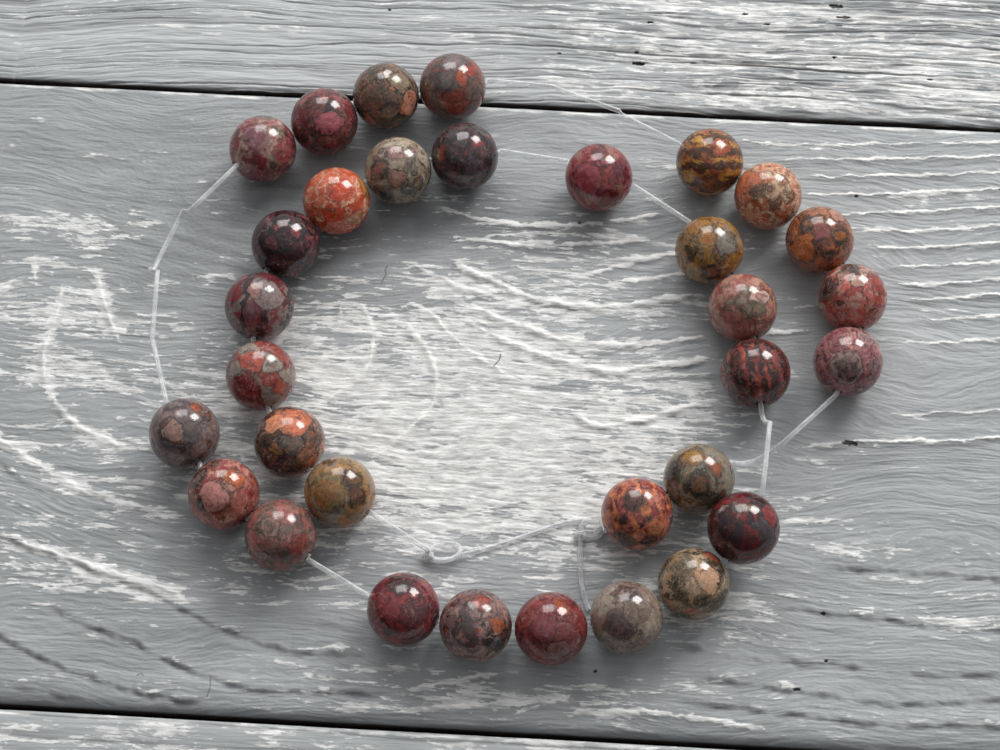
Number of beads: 32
